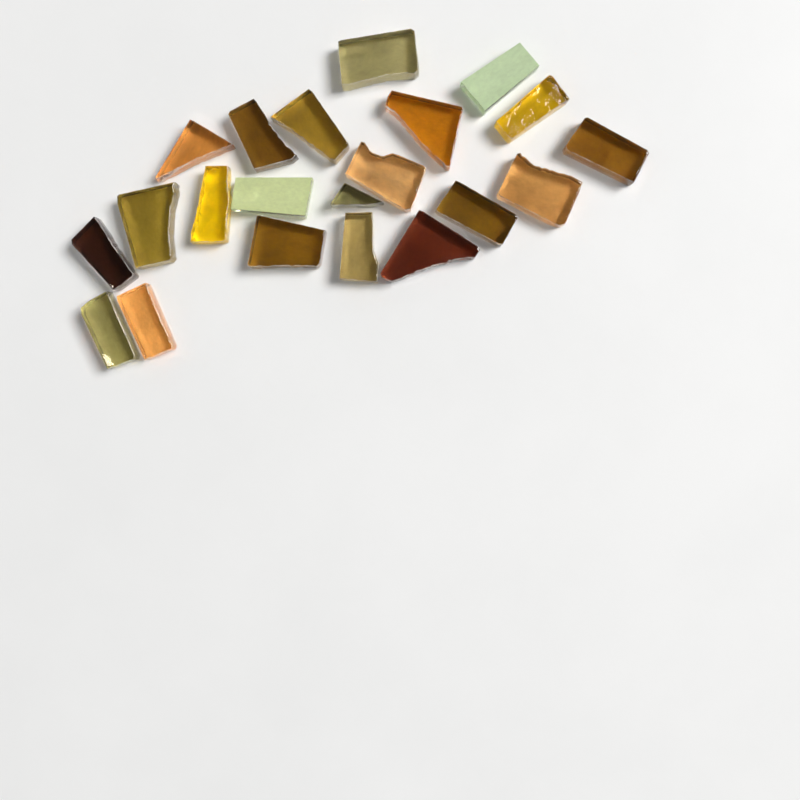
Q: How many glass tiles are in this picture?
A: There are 21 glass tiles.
